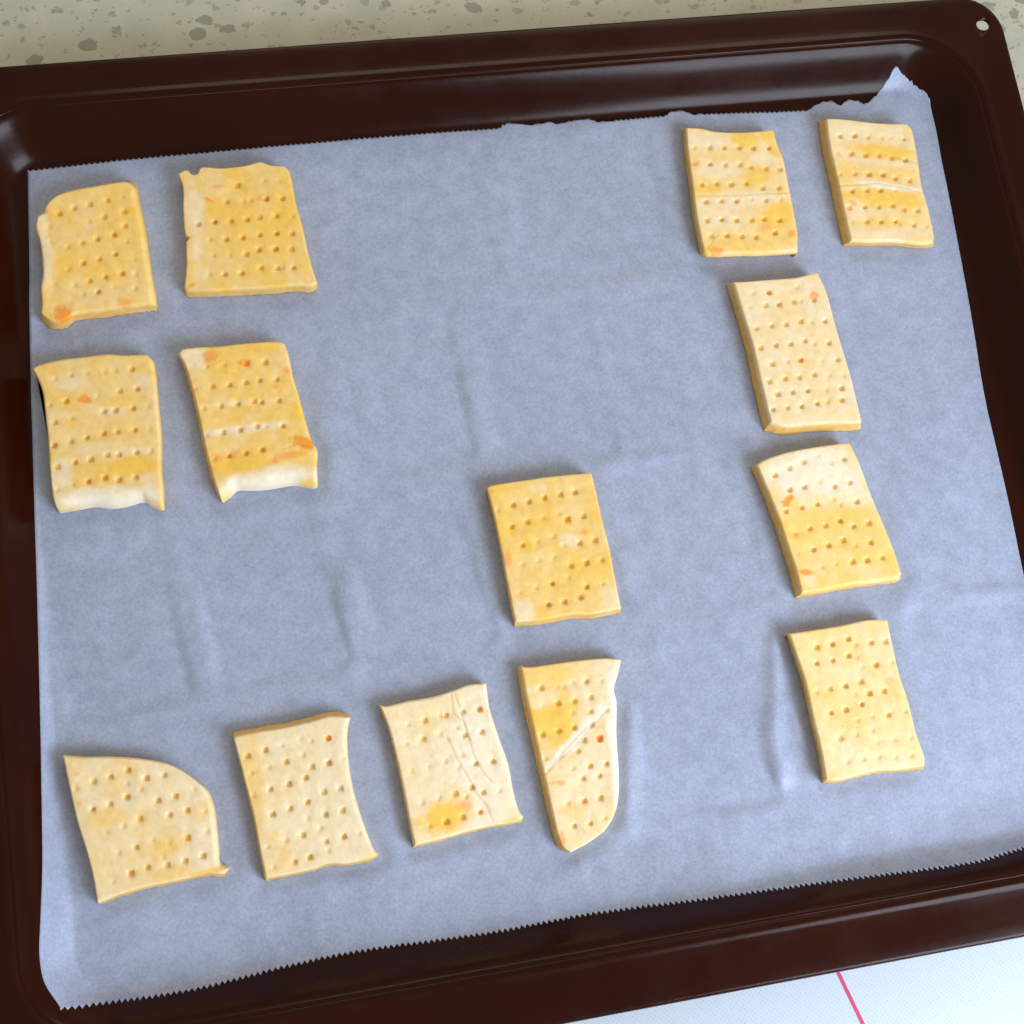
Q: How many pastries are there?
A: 14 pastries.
